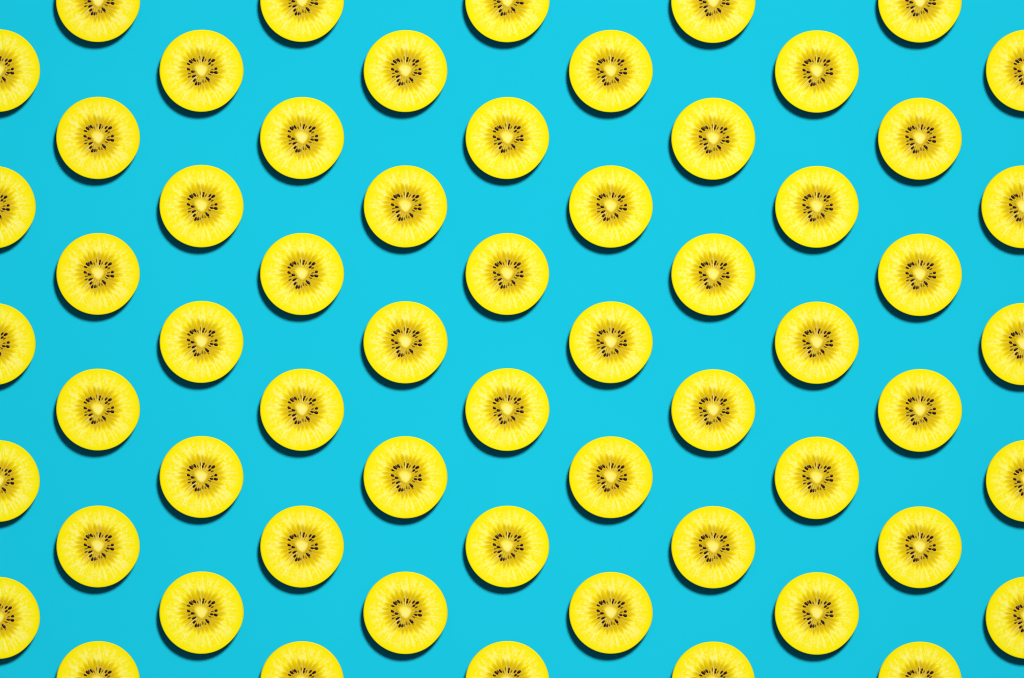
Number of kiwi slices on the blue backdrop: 60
